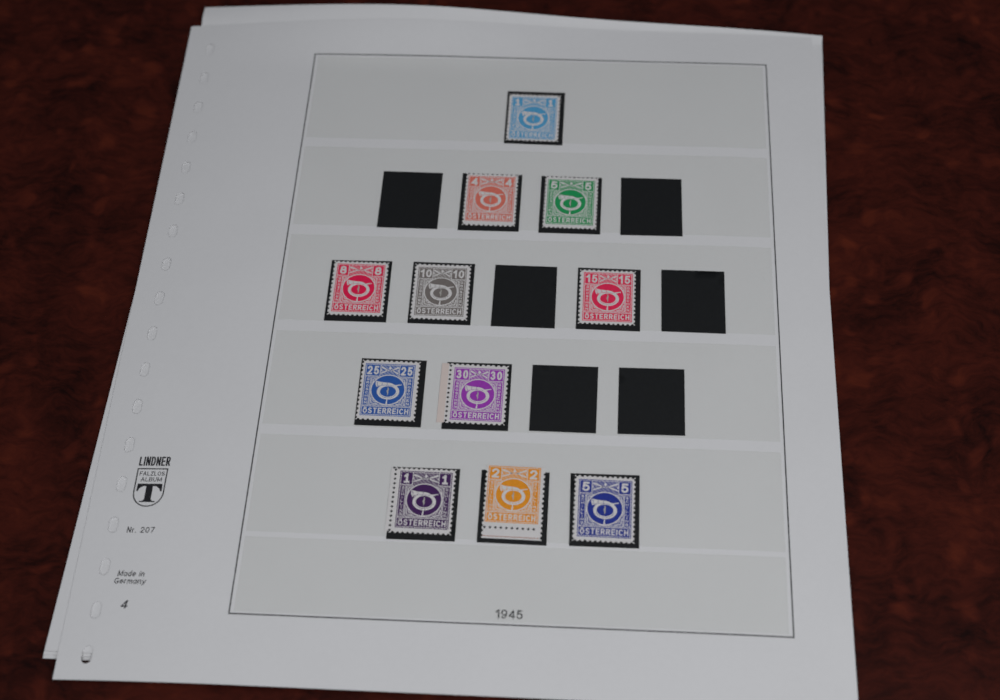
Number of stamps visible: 11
